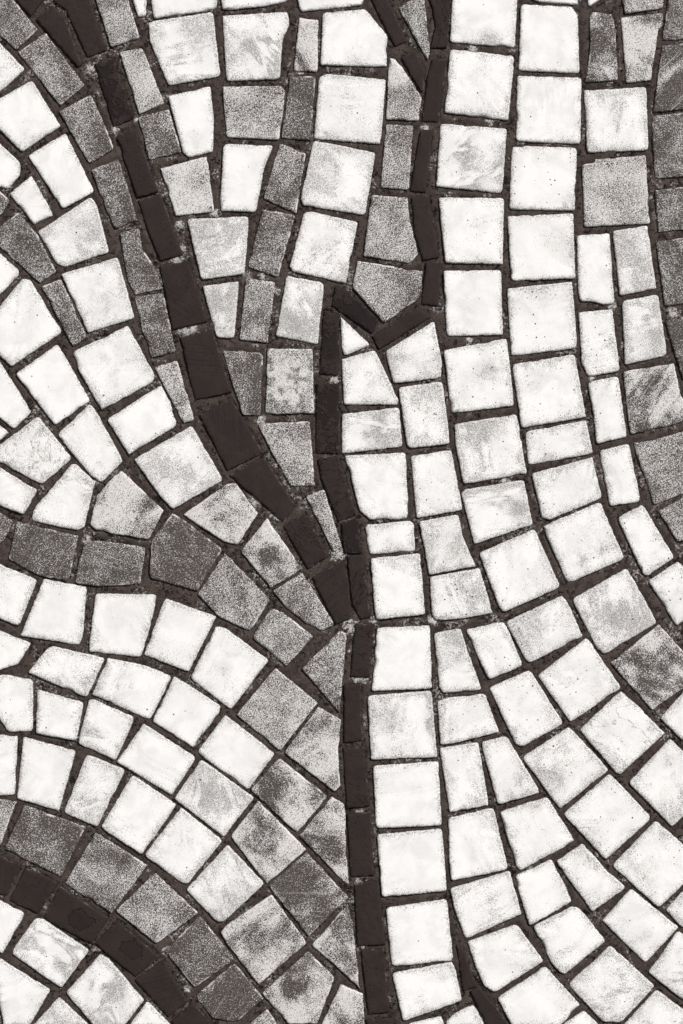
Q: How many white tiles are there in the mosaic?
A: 138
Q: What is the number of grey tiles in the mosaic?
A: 71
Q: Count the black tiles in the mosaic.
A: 41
